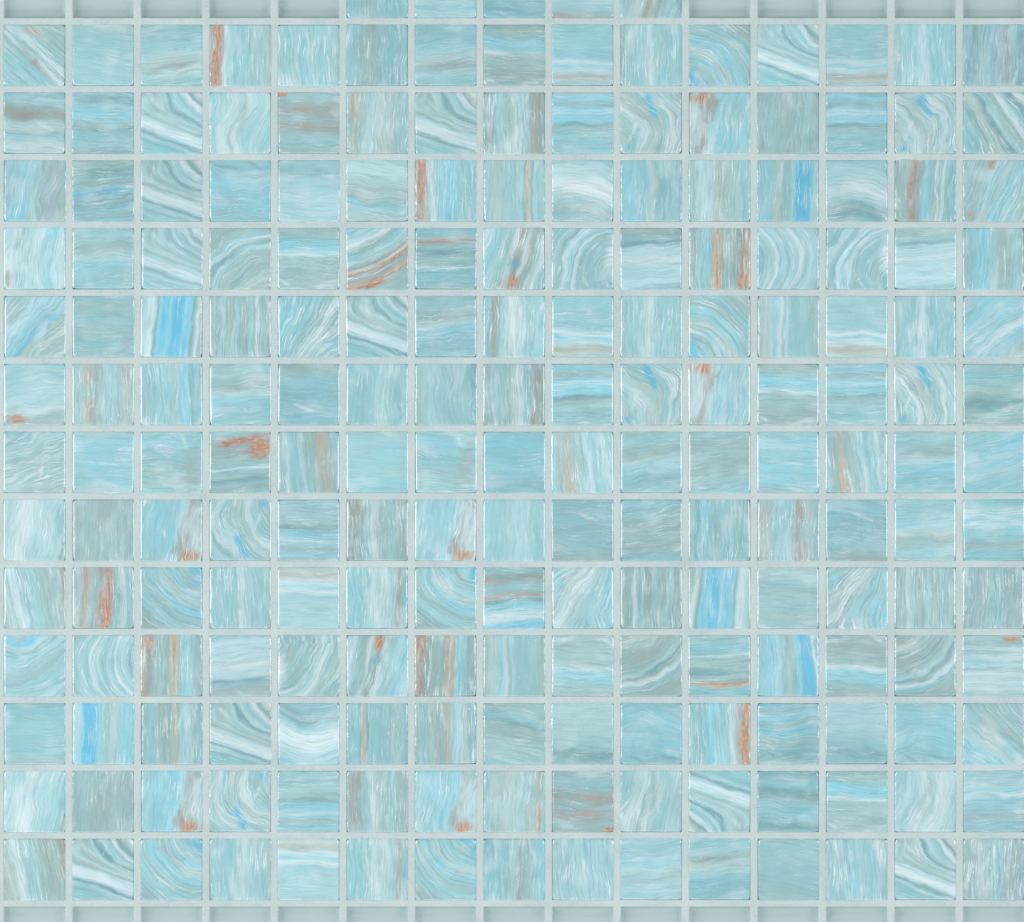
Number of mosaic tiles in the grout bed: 200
